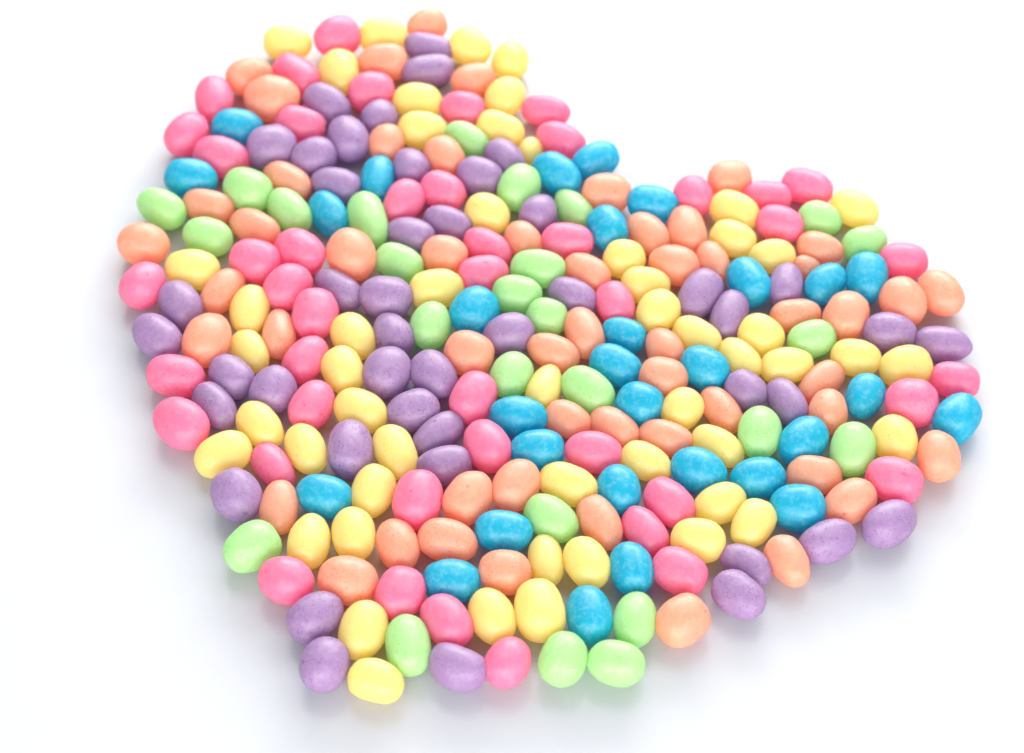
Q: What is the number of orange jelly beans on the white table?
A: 54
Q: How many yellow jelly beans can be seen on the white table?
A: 53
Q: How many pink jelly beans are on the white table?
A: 45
